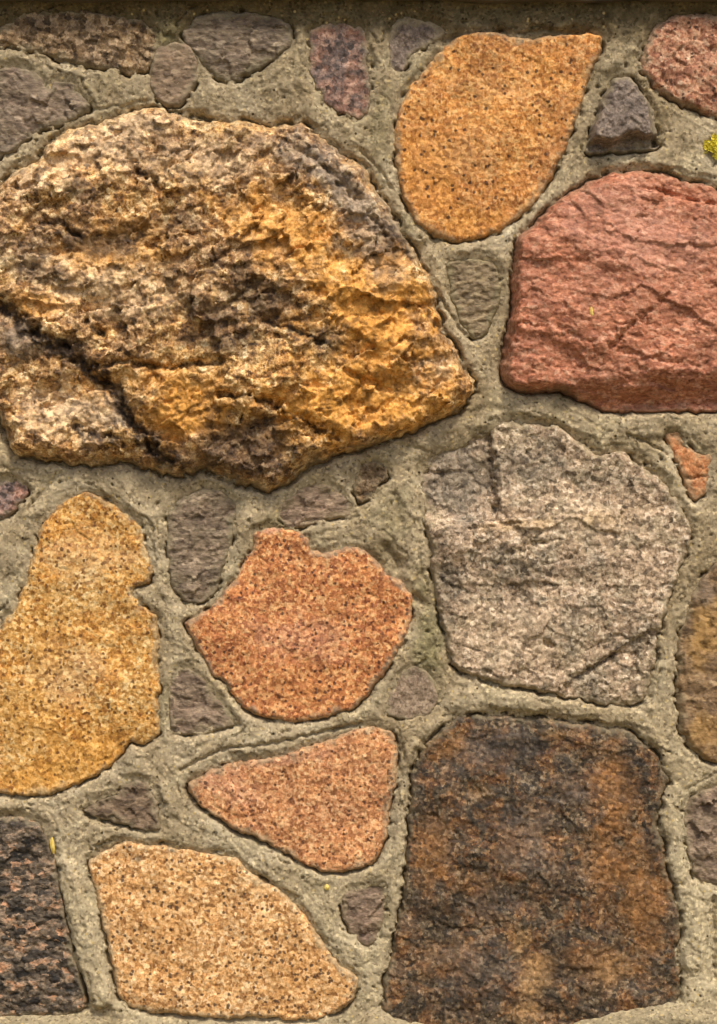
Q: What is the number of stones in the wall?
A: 30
